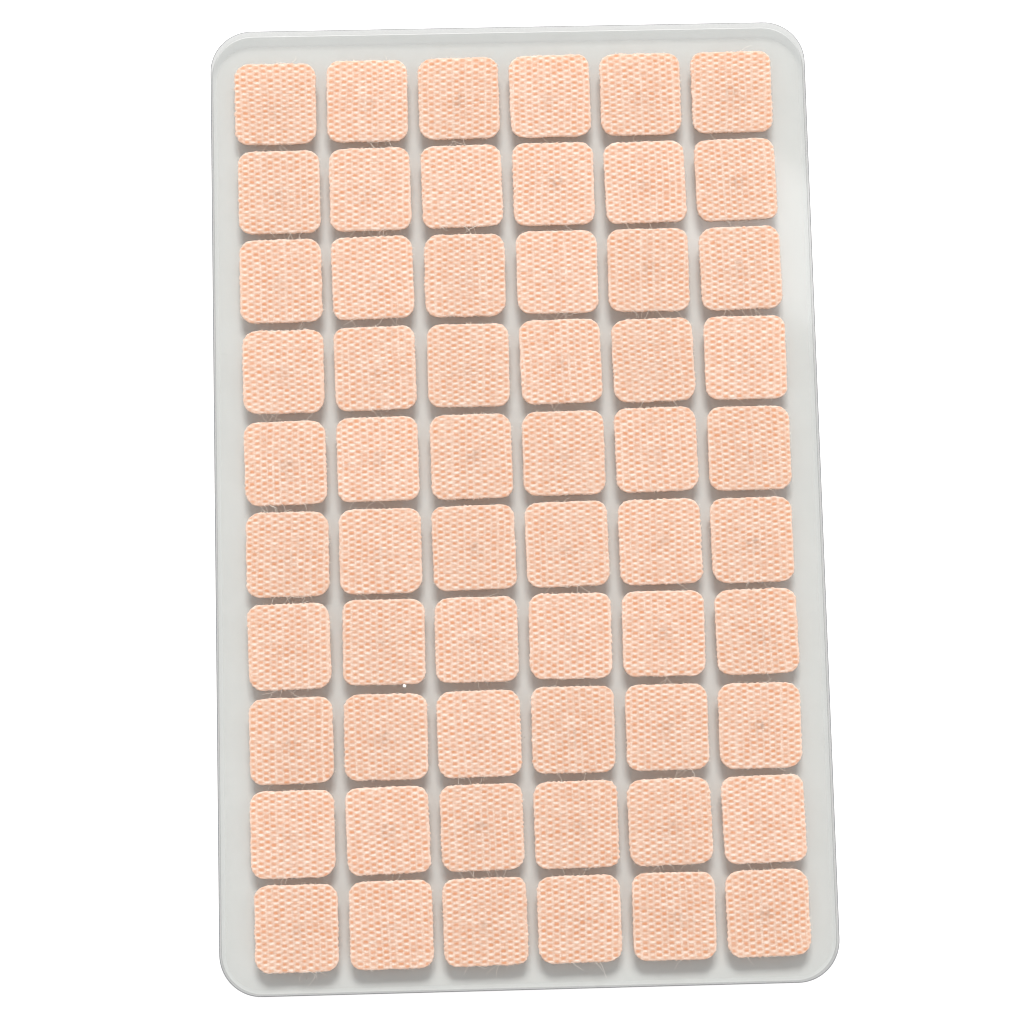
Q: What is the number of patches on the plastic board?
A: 60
